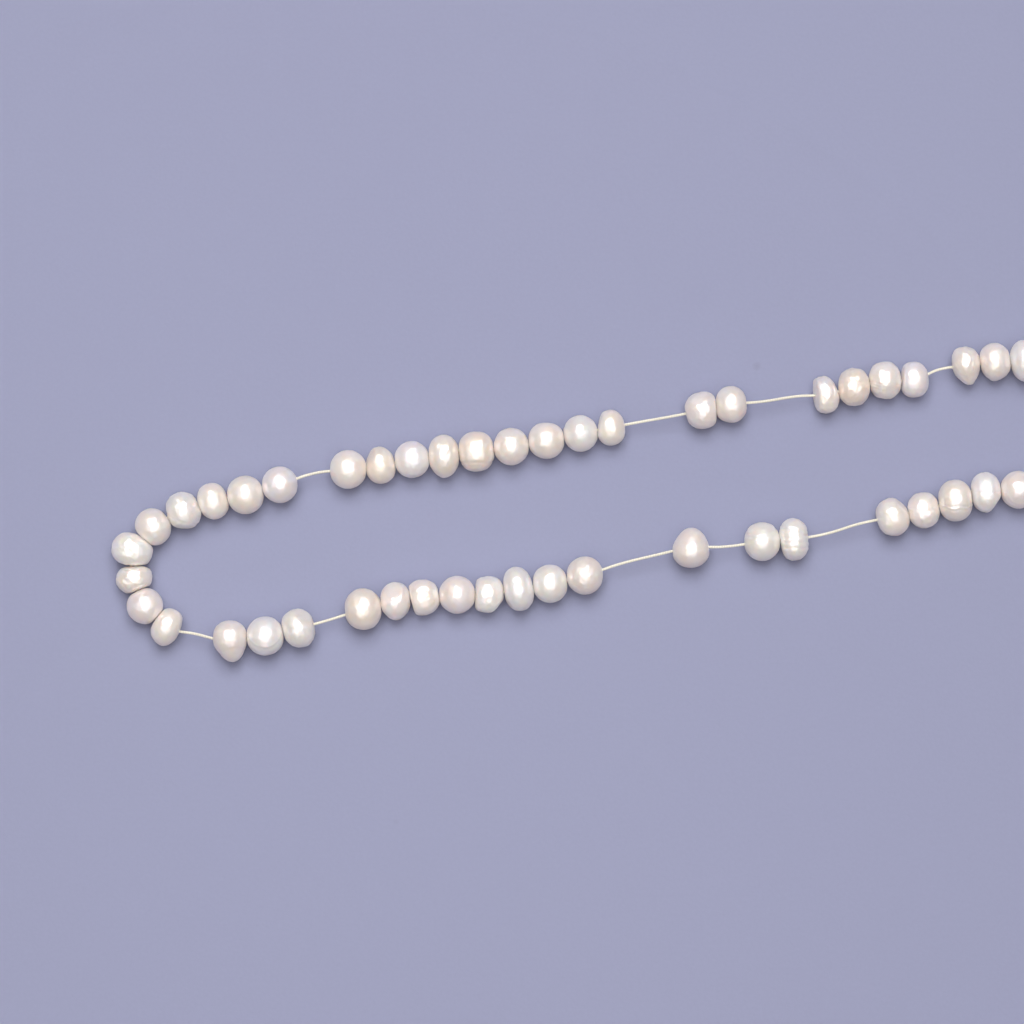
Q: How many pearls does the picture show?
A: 46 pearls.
